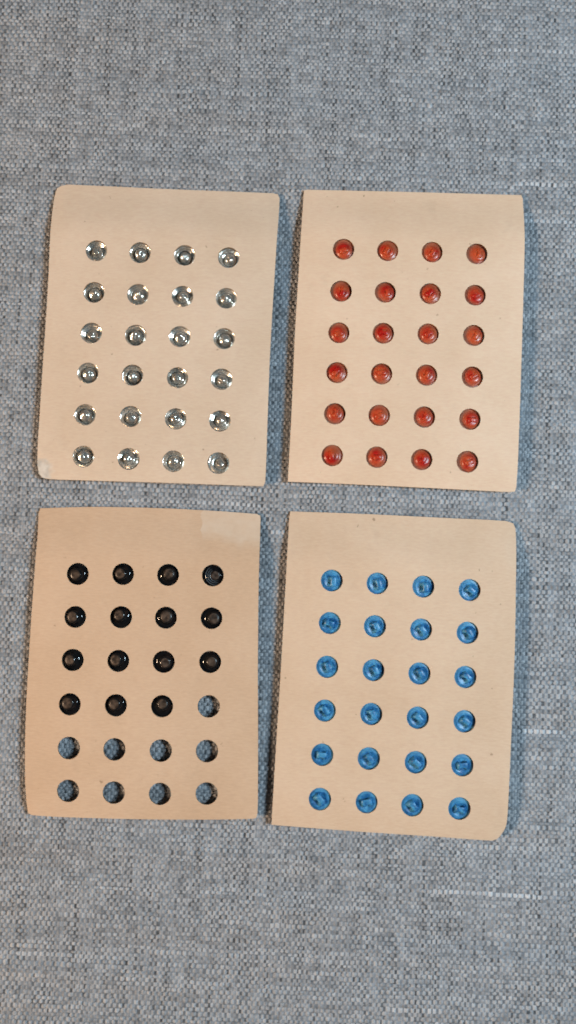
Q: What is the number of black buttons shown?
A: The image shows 15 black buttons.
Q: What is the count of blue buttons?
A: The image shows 24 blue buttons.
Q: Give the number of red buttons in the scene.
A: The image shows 24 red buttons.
